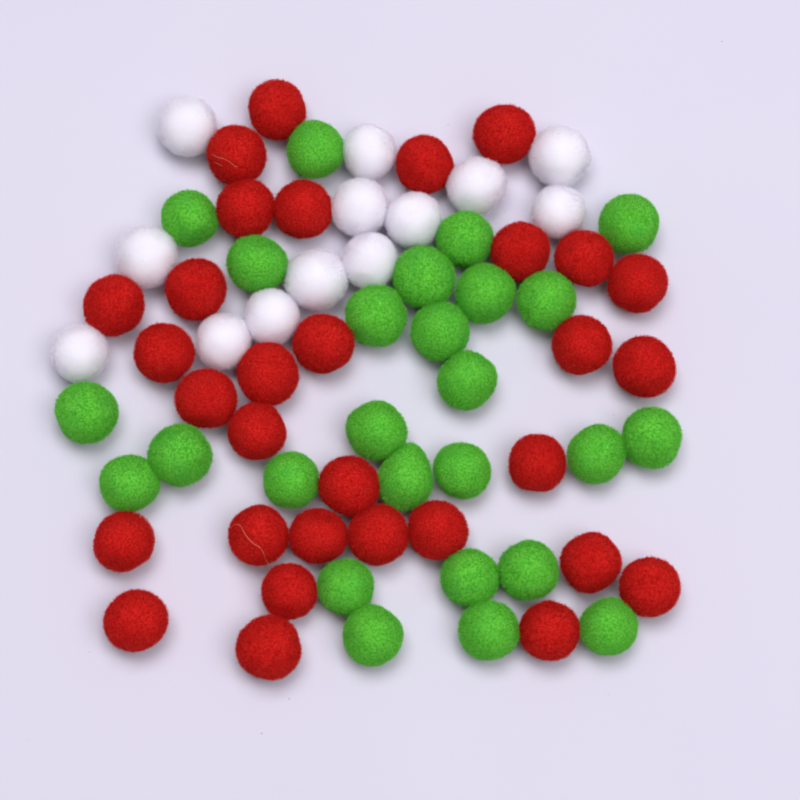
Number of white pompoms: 13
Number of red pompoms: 31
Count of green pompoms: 26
